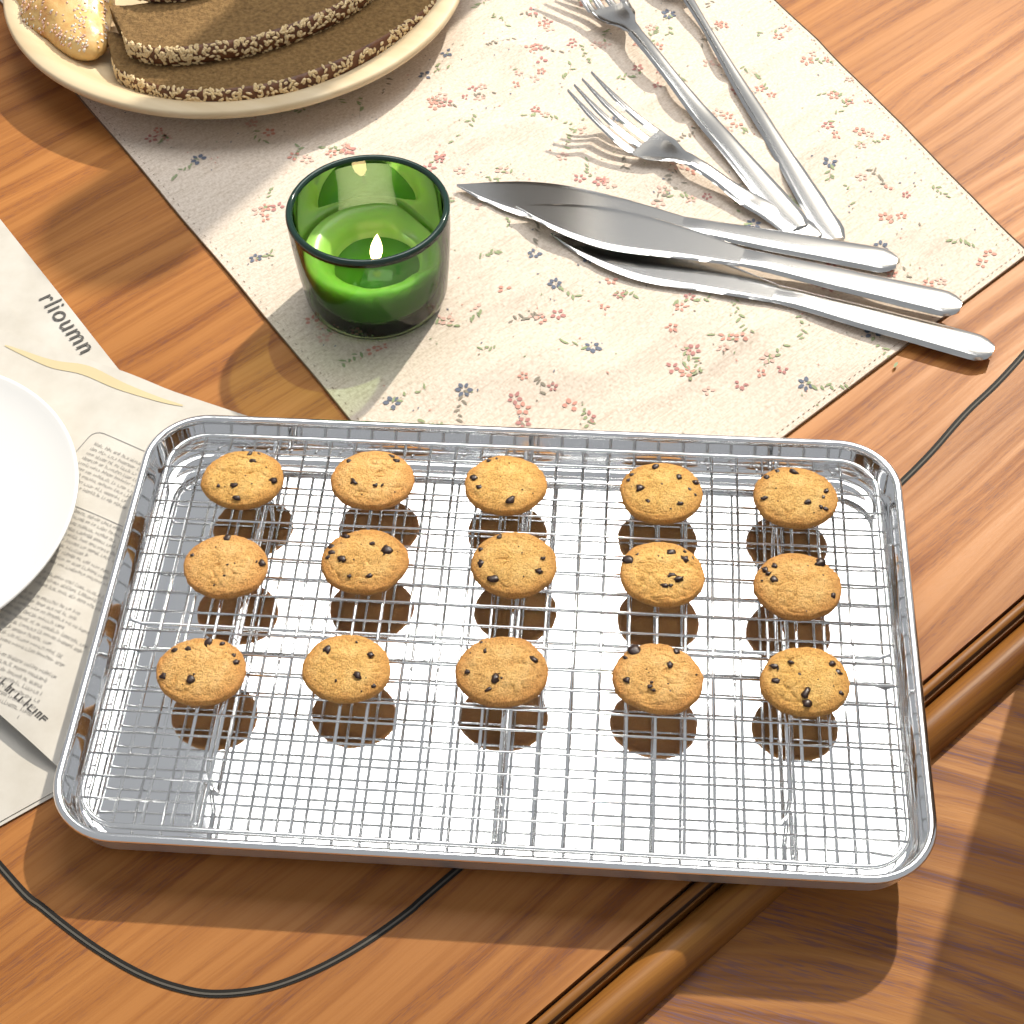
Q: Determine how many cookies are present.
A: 15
